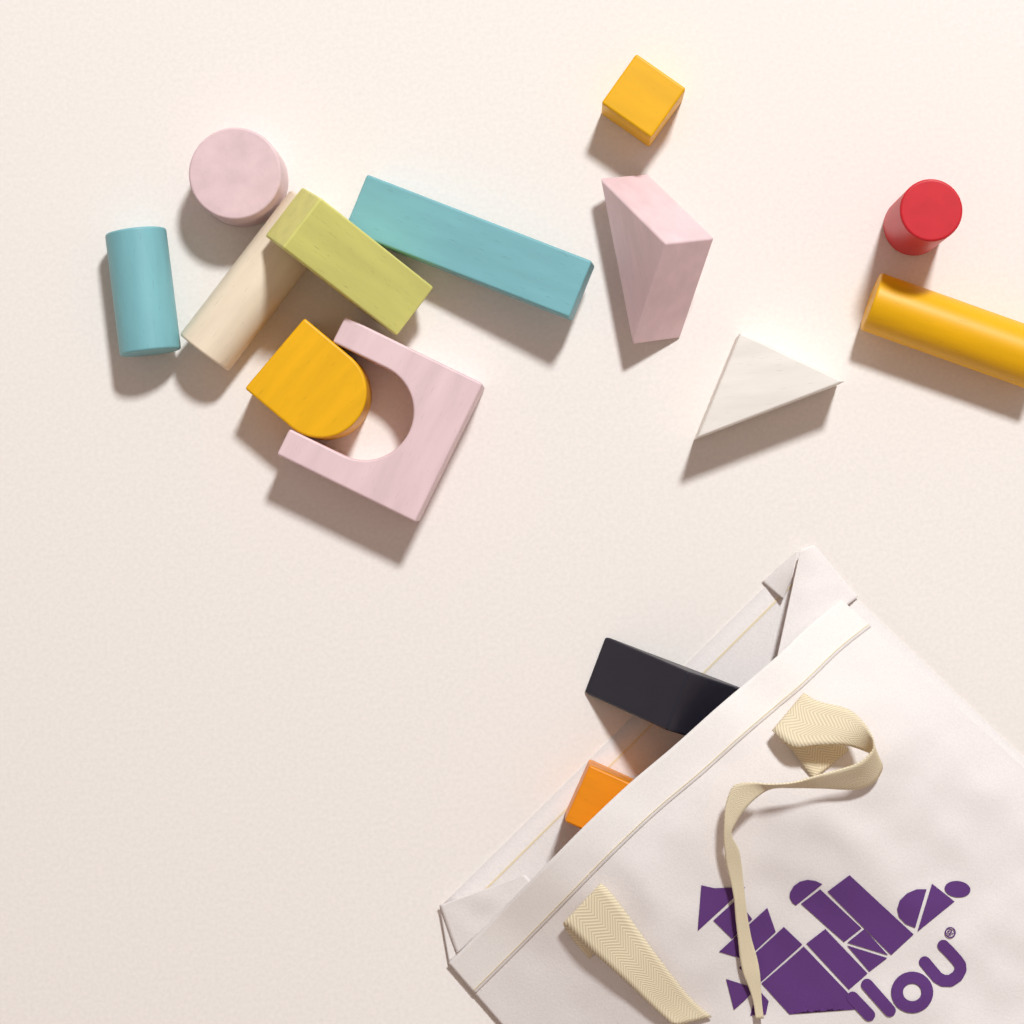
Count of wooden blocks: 14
